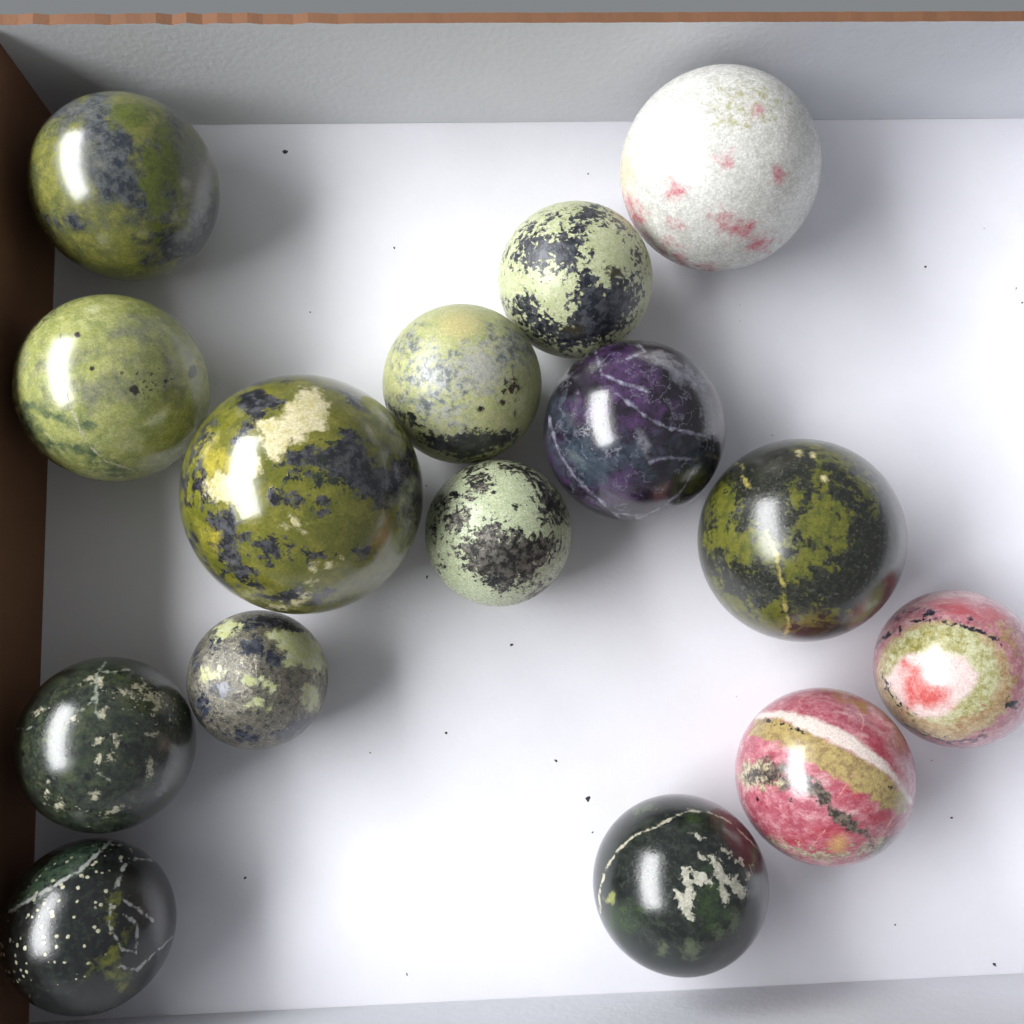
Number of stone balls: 15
